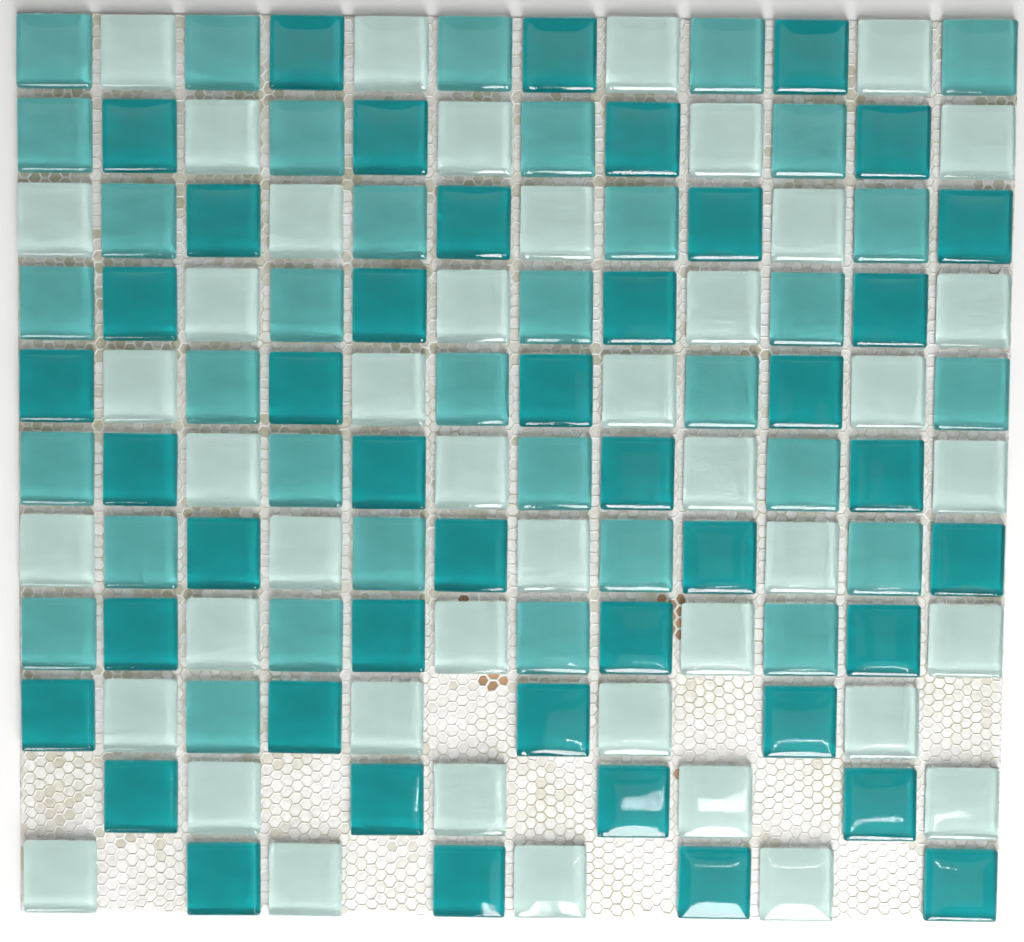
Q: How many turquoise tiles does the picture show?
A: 34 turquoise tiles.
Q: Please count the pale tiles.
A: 44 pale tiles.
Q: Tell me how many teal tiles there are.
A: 43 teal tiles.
